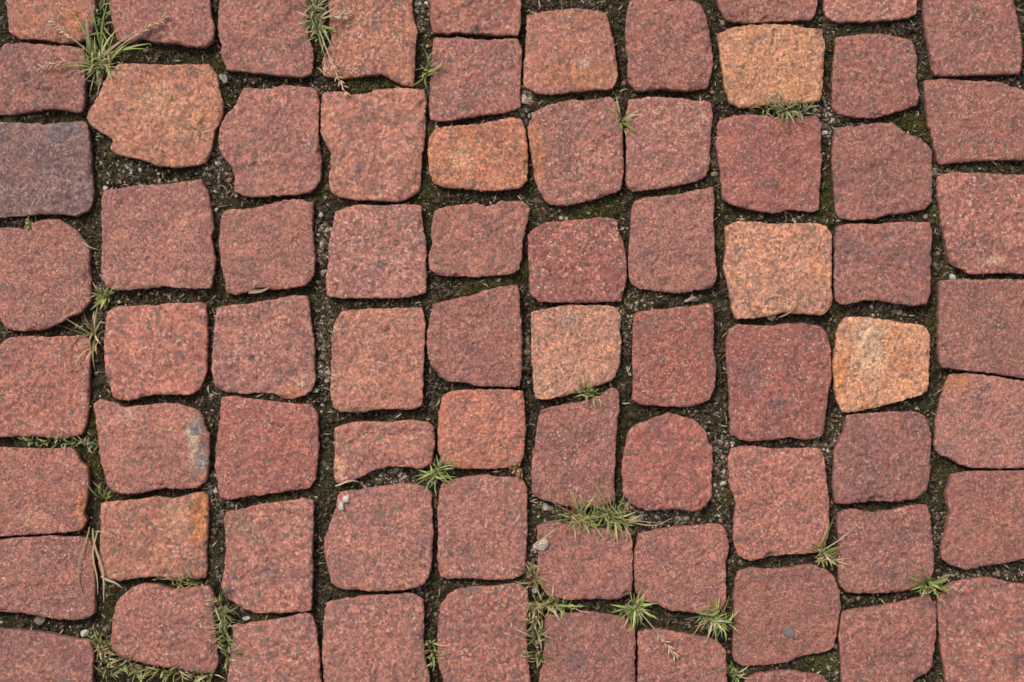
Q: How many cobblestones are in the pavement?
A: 74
